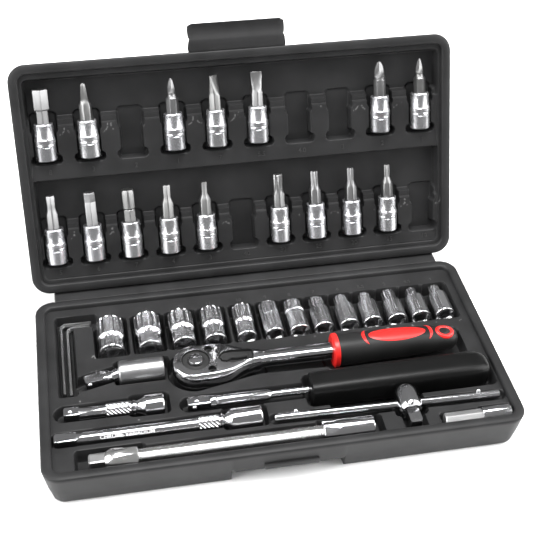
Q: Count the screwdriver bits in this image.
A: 16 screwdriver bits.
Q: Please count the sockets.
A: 13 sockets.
